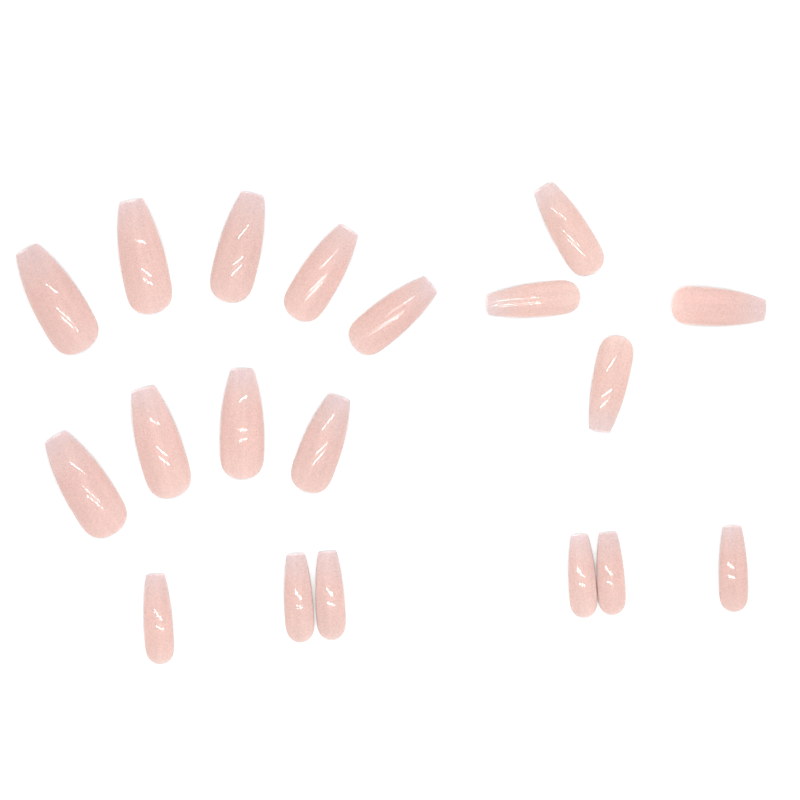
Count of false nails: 19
